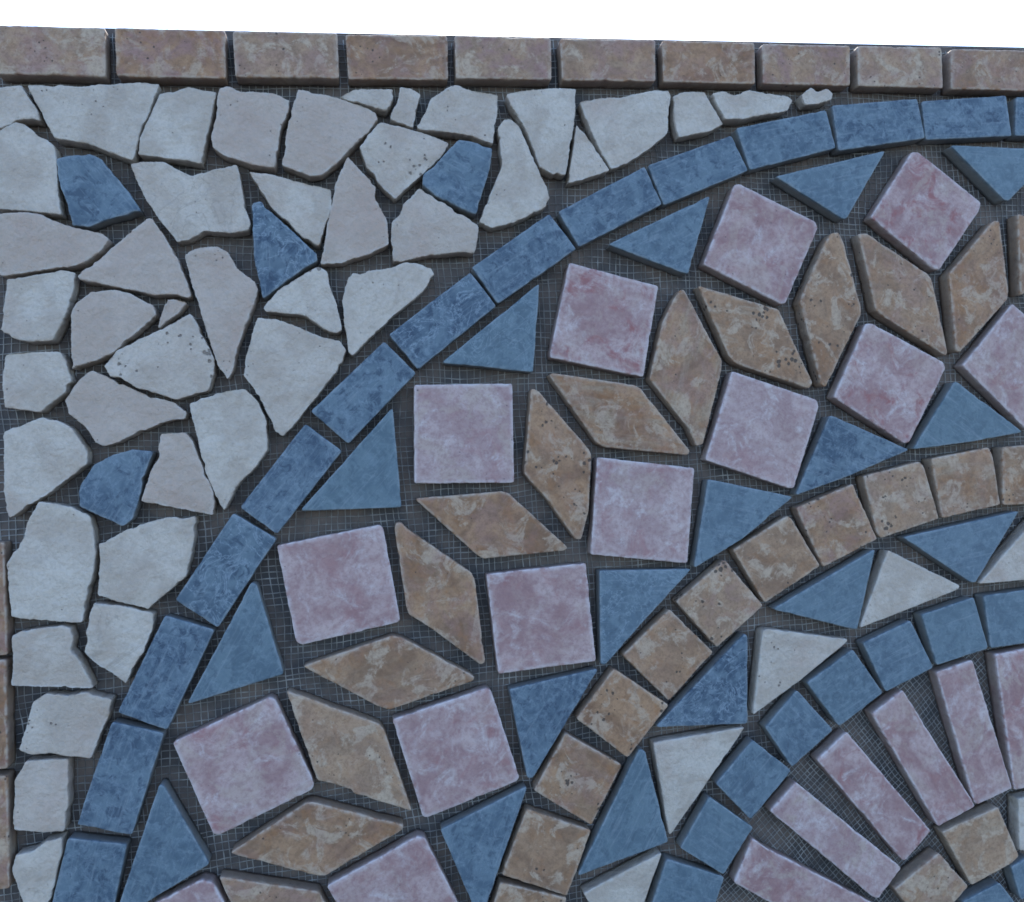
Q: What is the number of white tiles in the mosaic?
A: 49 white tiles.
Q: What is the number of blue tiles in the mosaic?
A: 45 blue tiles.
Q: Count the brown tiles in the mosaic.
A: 40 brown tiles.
